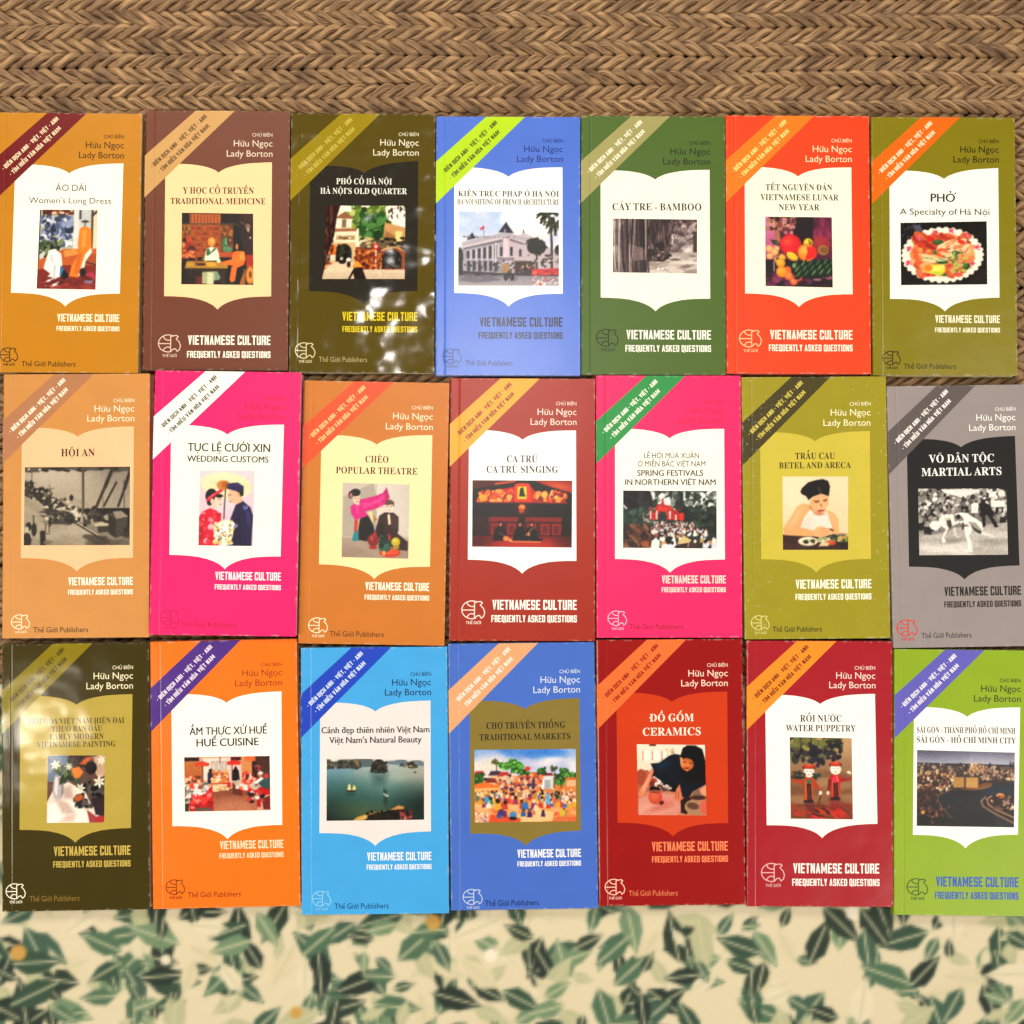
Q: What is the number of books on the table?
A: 21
